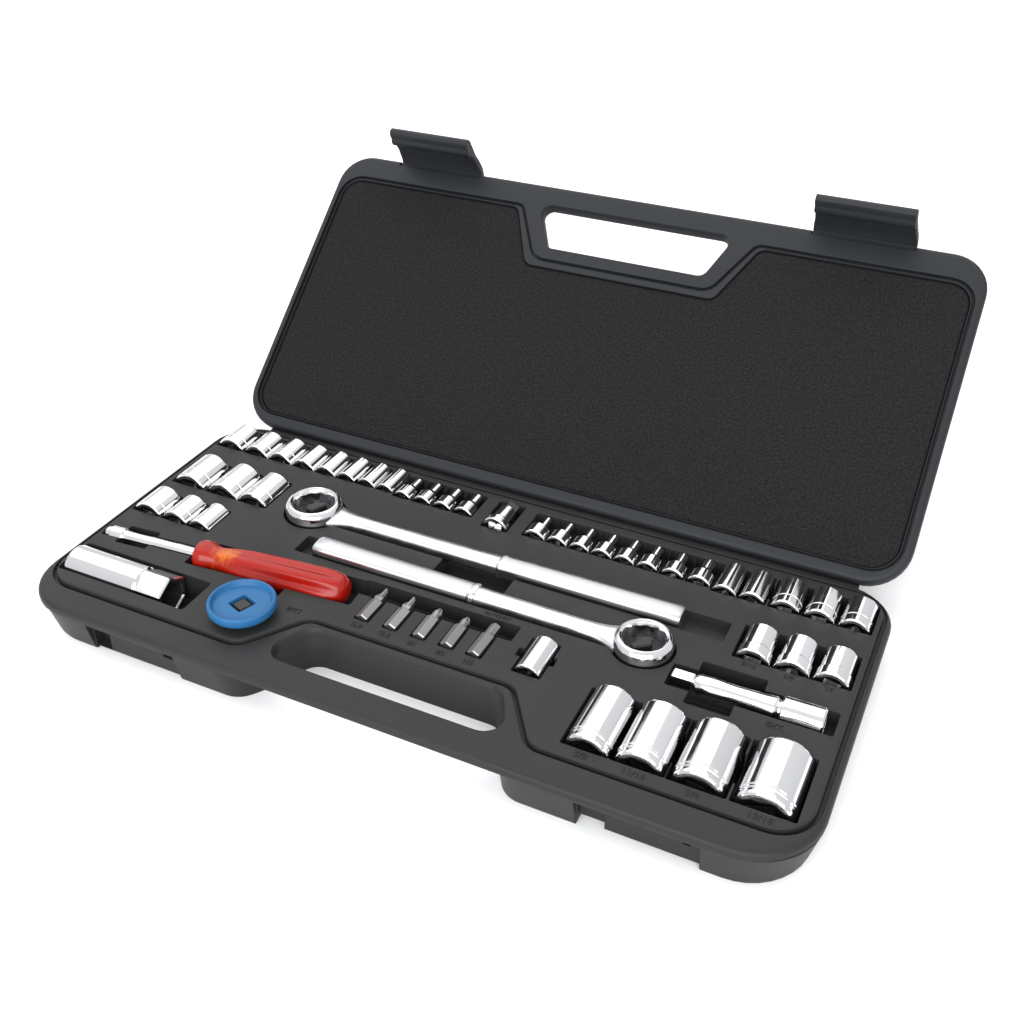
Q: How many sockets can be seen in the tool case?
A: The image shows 40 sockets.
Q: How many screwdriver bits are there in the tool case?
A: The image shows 5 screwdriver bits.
